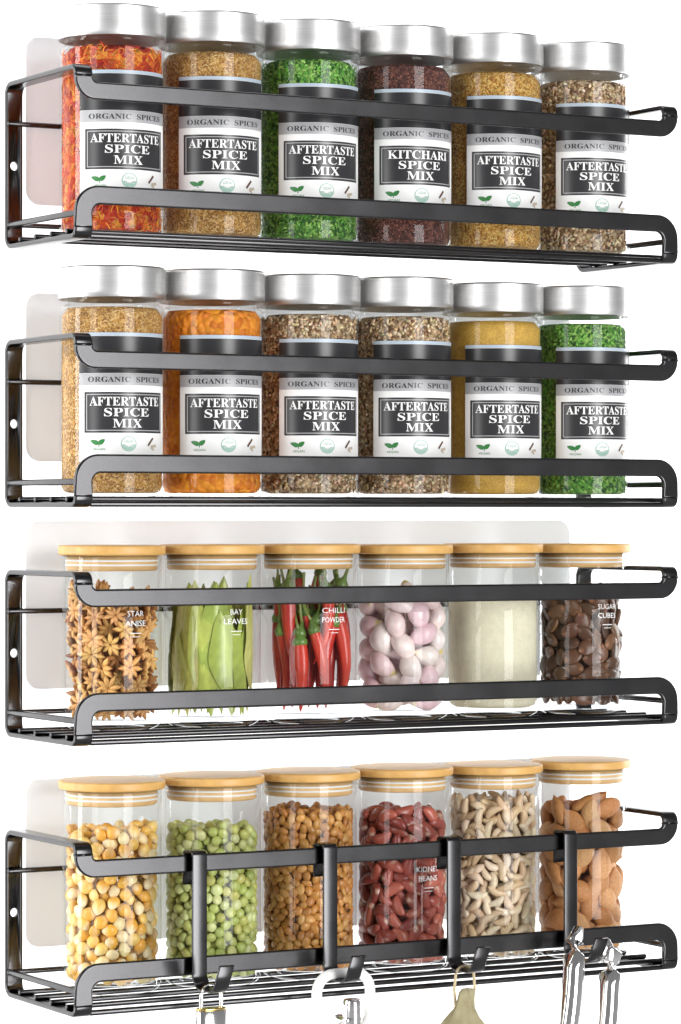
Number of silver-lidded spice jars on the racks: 12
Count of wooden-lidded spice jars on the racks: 12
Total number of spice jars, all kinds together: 24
